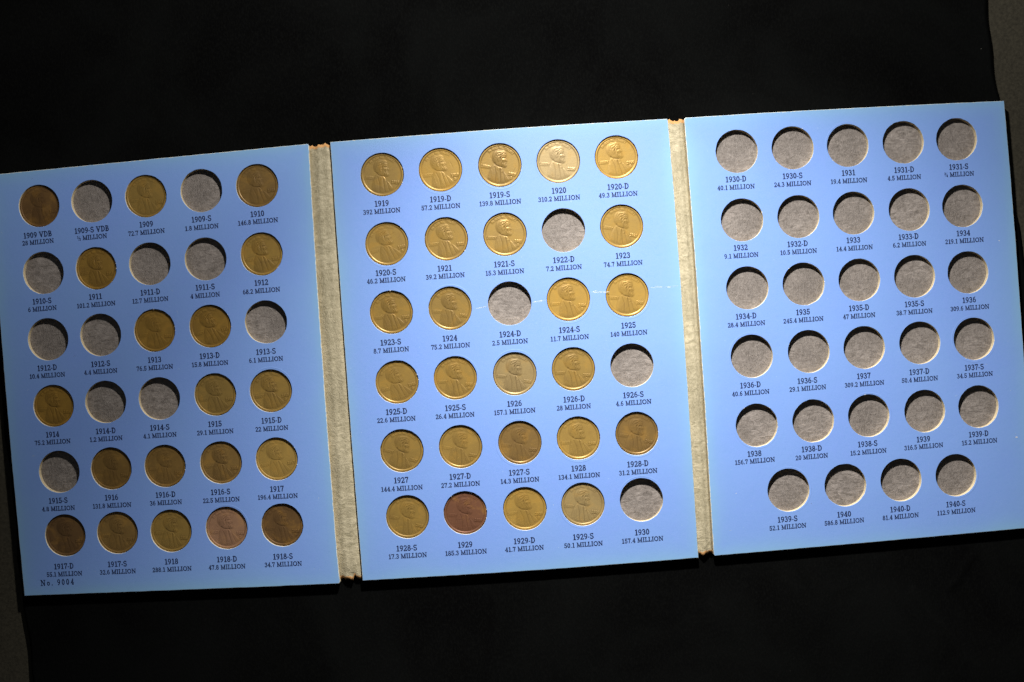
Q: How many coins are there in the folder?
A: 45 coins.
